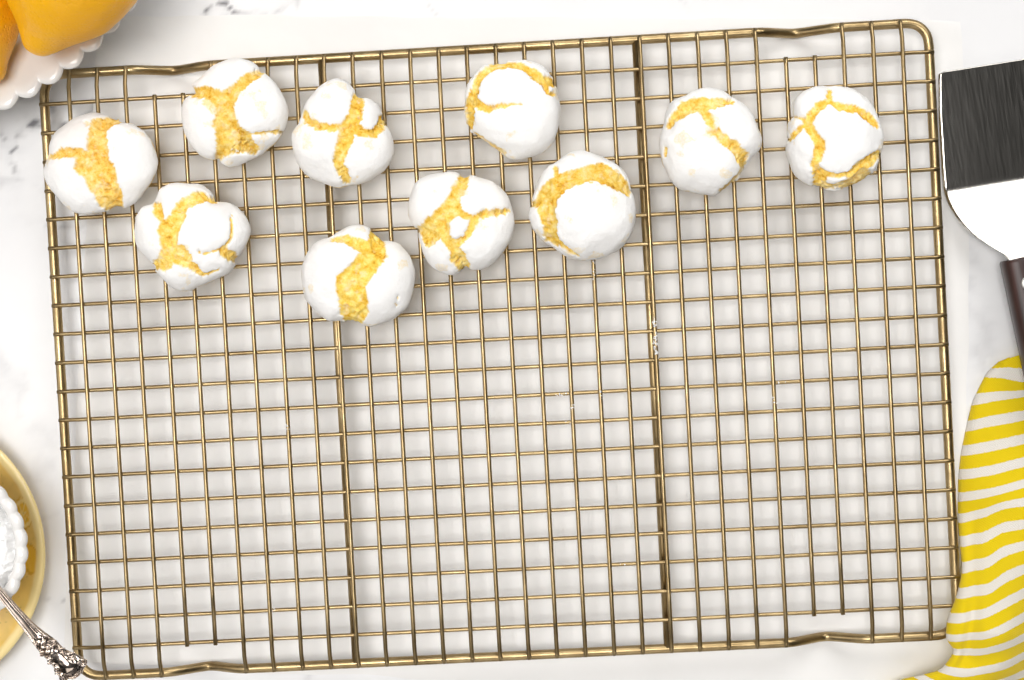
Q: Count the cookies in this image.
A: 10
